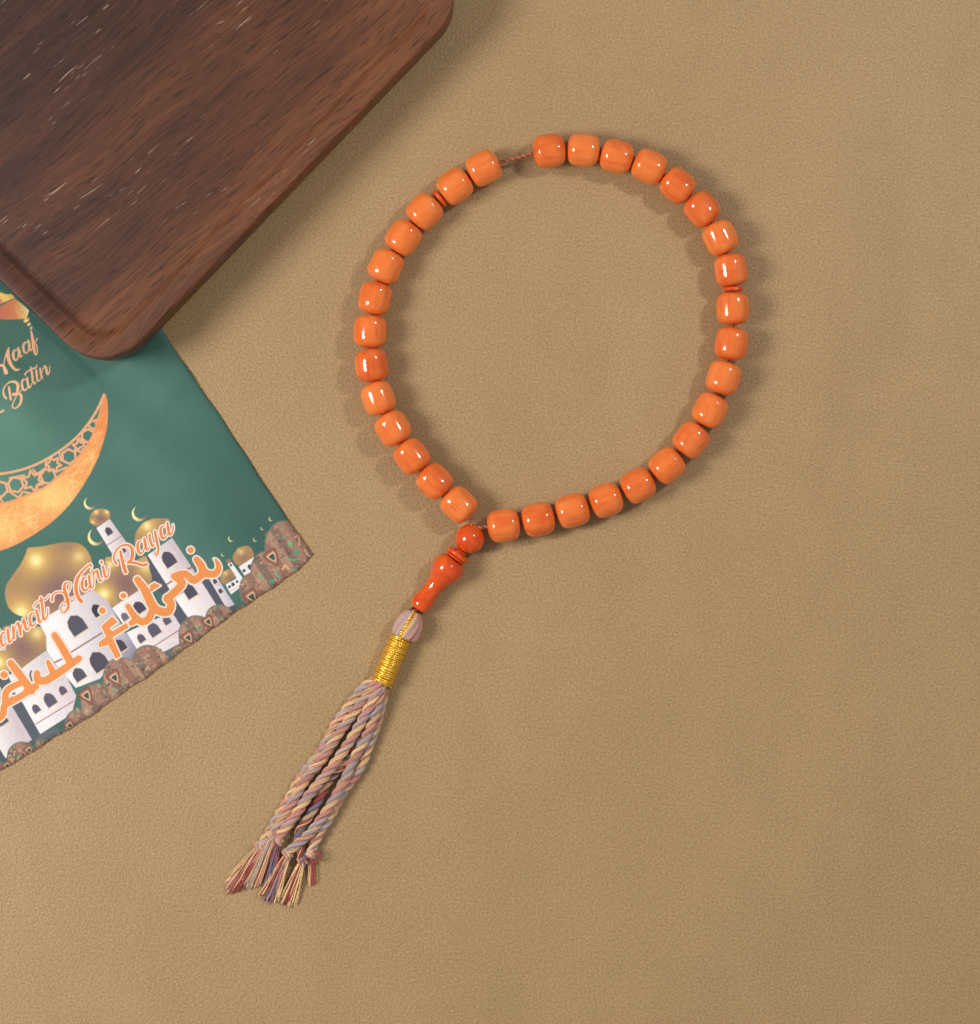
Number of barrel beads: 32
